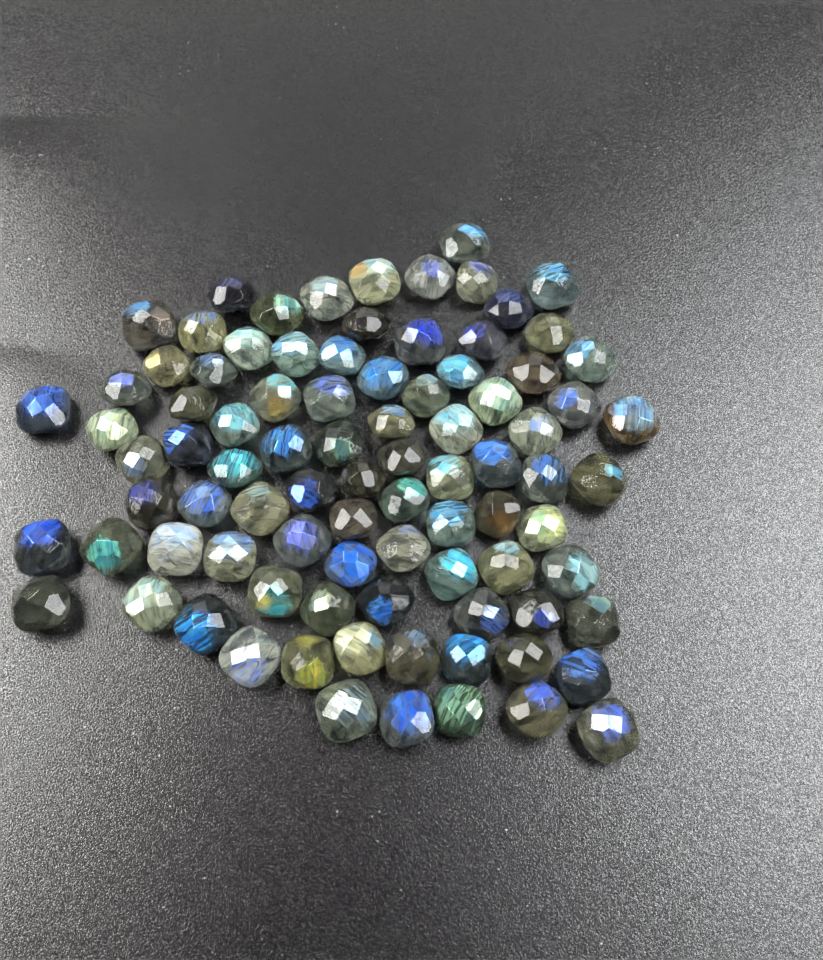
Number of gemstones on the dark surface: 89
